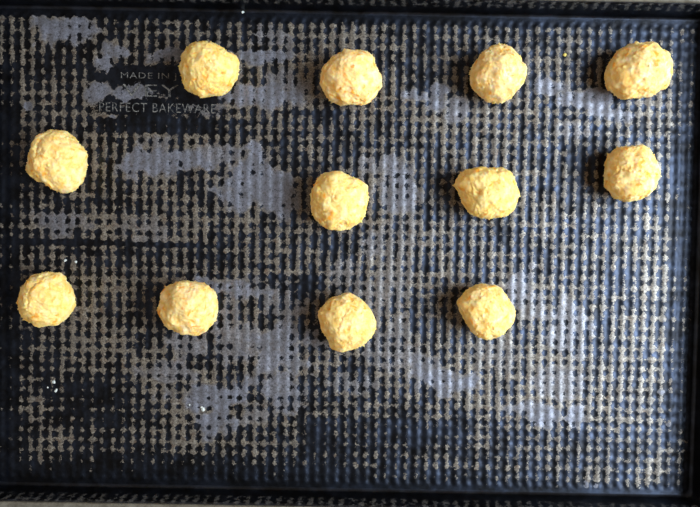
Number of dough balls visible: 12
